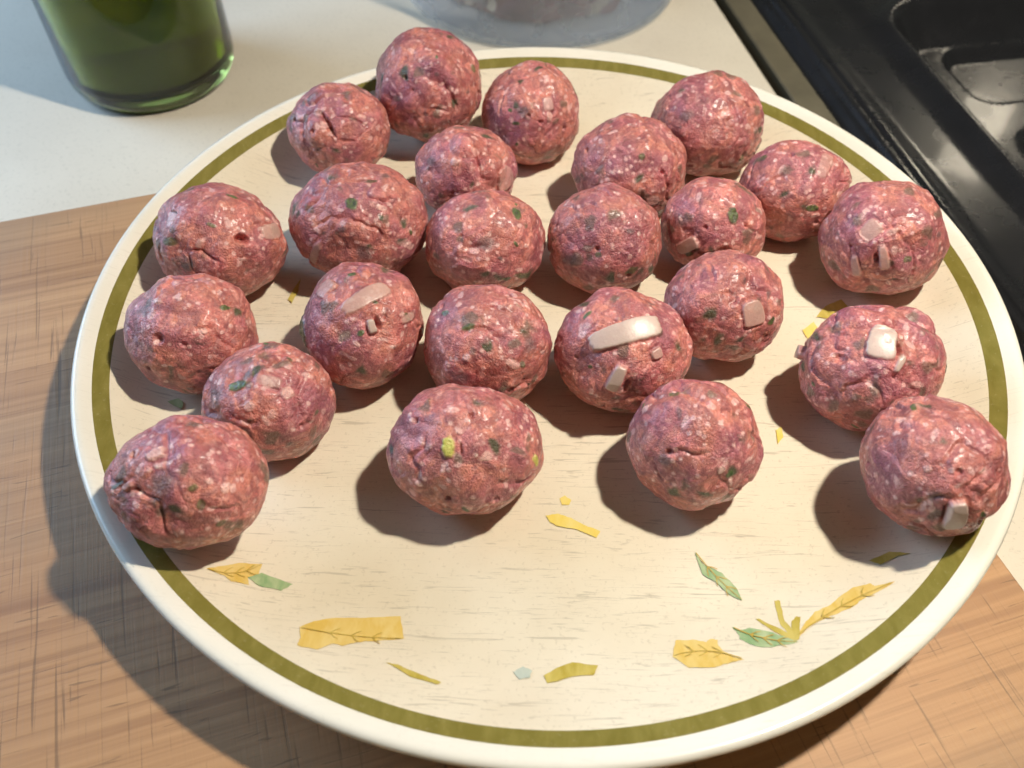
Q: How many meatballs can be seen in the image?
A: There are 24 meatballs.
